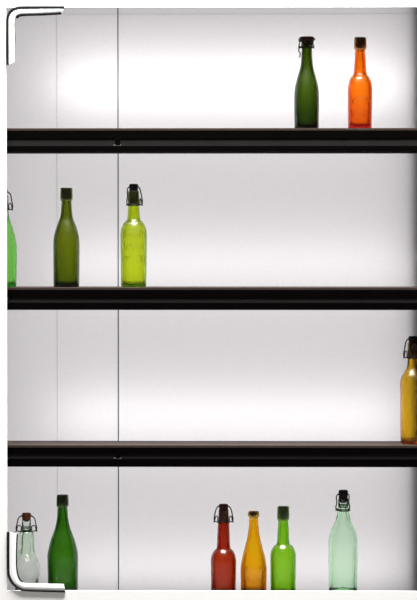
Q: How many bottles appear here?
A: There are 12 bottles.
